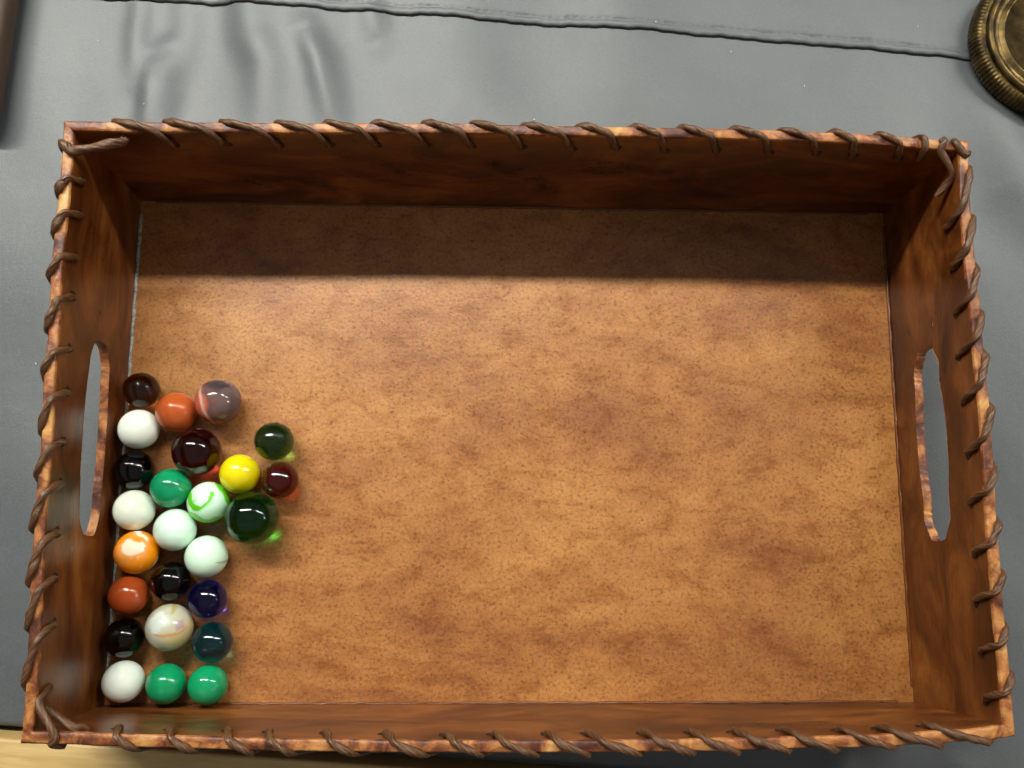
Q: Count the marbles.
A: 25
